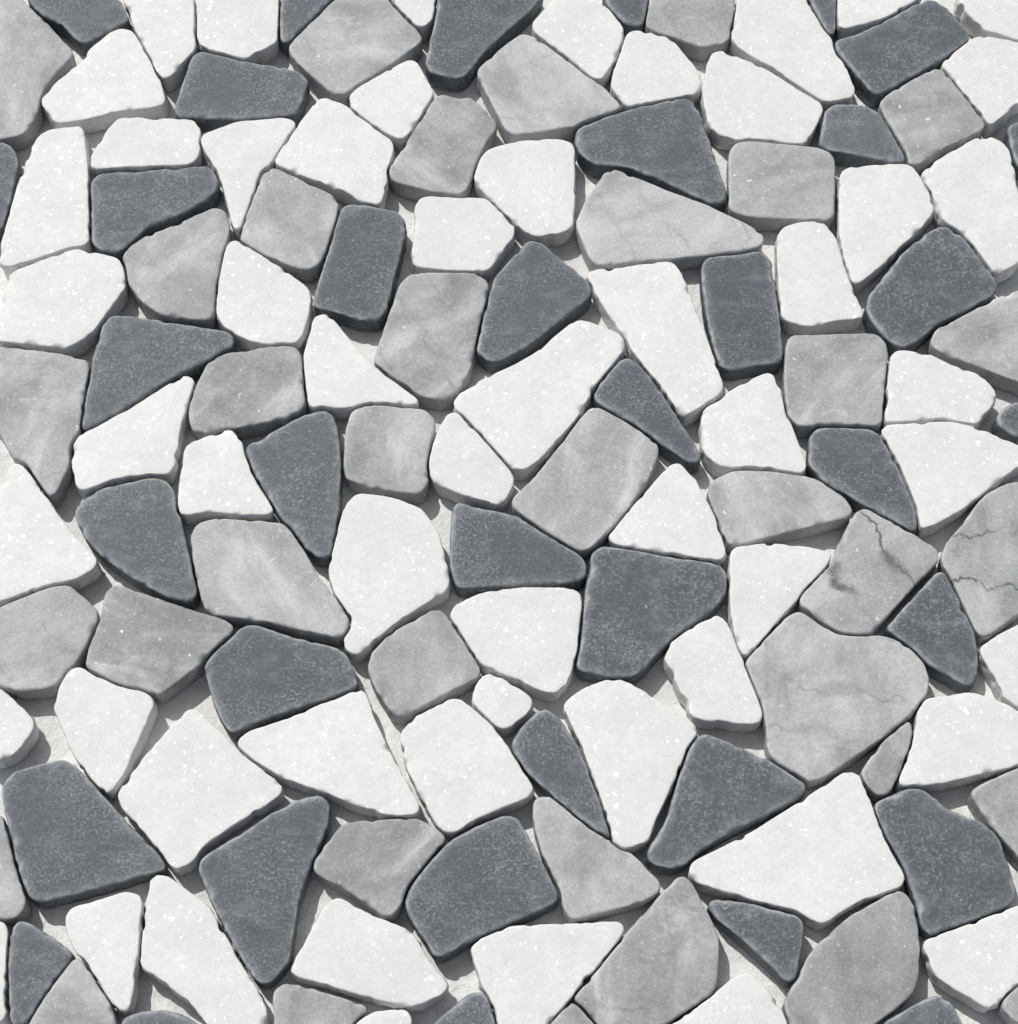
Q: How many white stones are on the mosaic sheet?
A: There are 56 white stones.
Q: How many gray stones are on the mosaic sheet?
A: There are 36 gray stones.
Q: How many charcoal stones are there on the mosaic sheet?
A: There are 37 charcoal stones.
